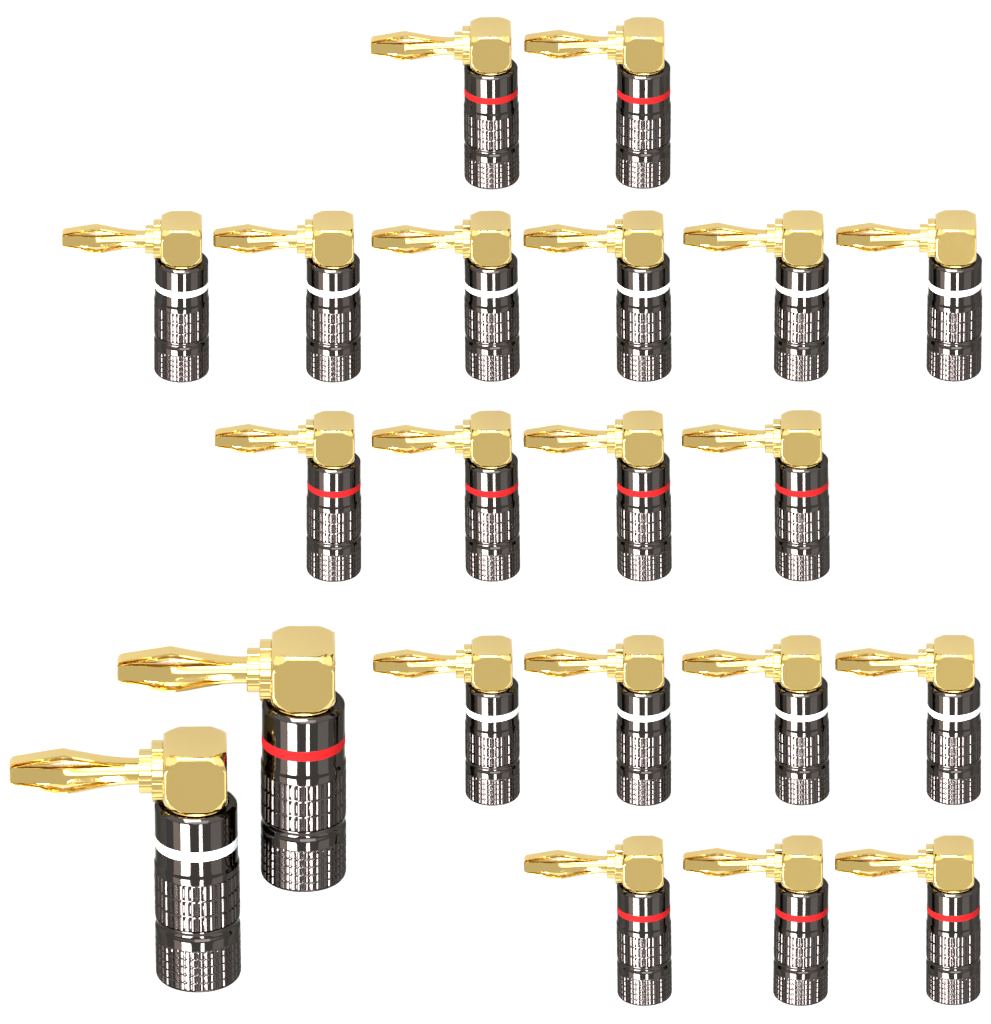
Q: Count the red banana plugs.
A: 10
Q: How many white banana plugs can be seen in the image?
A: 11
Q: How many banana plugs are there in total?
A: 21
